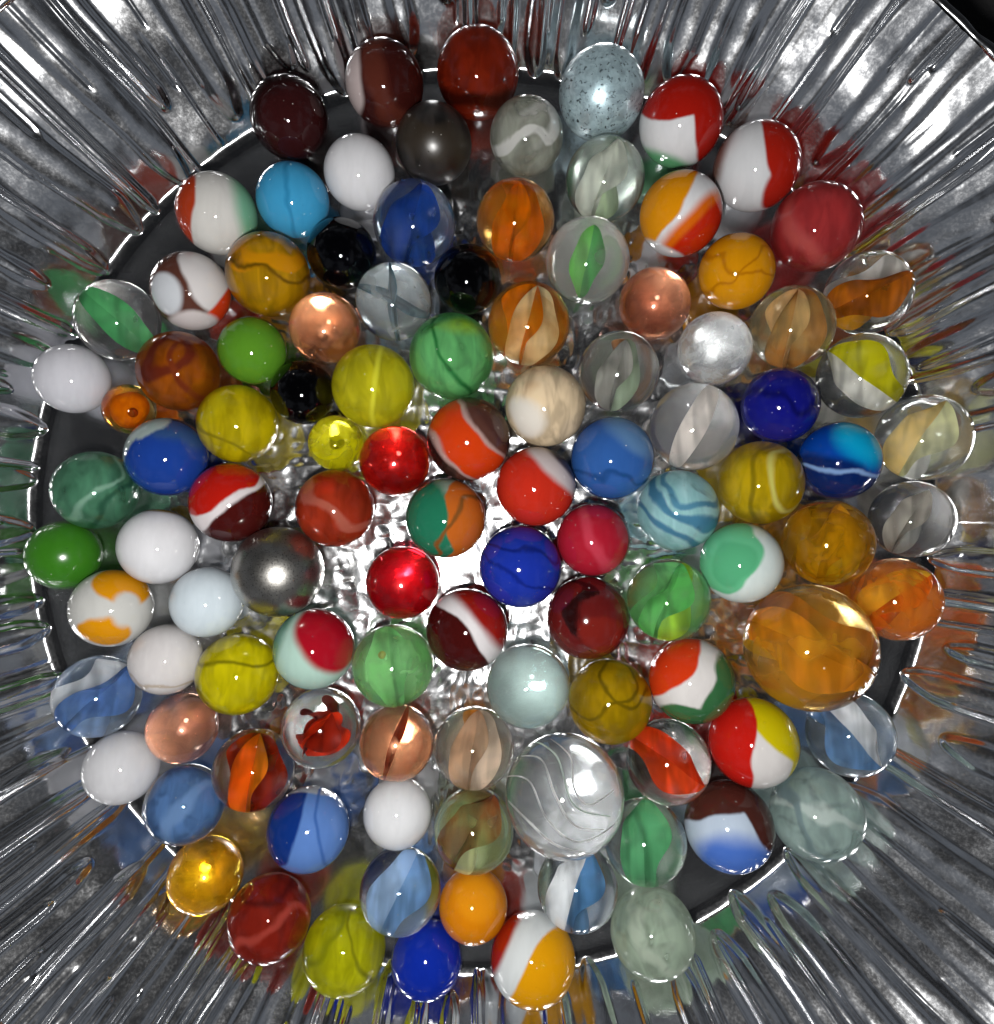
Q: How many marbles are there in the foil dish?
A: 107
